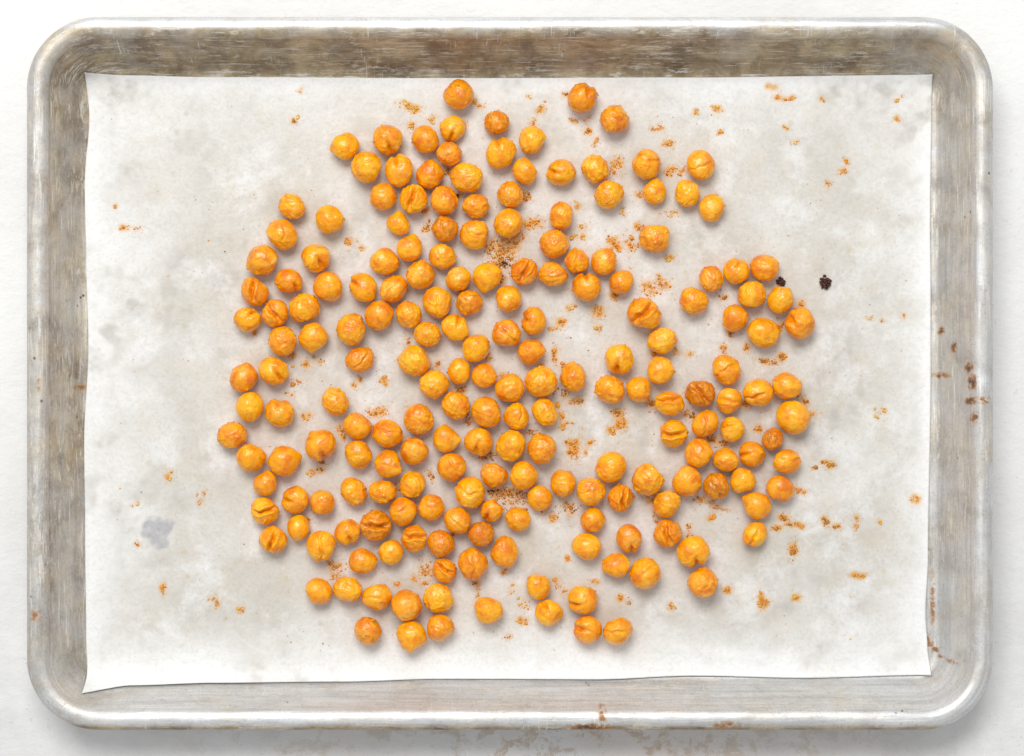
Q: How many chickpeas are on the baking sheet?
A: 200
